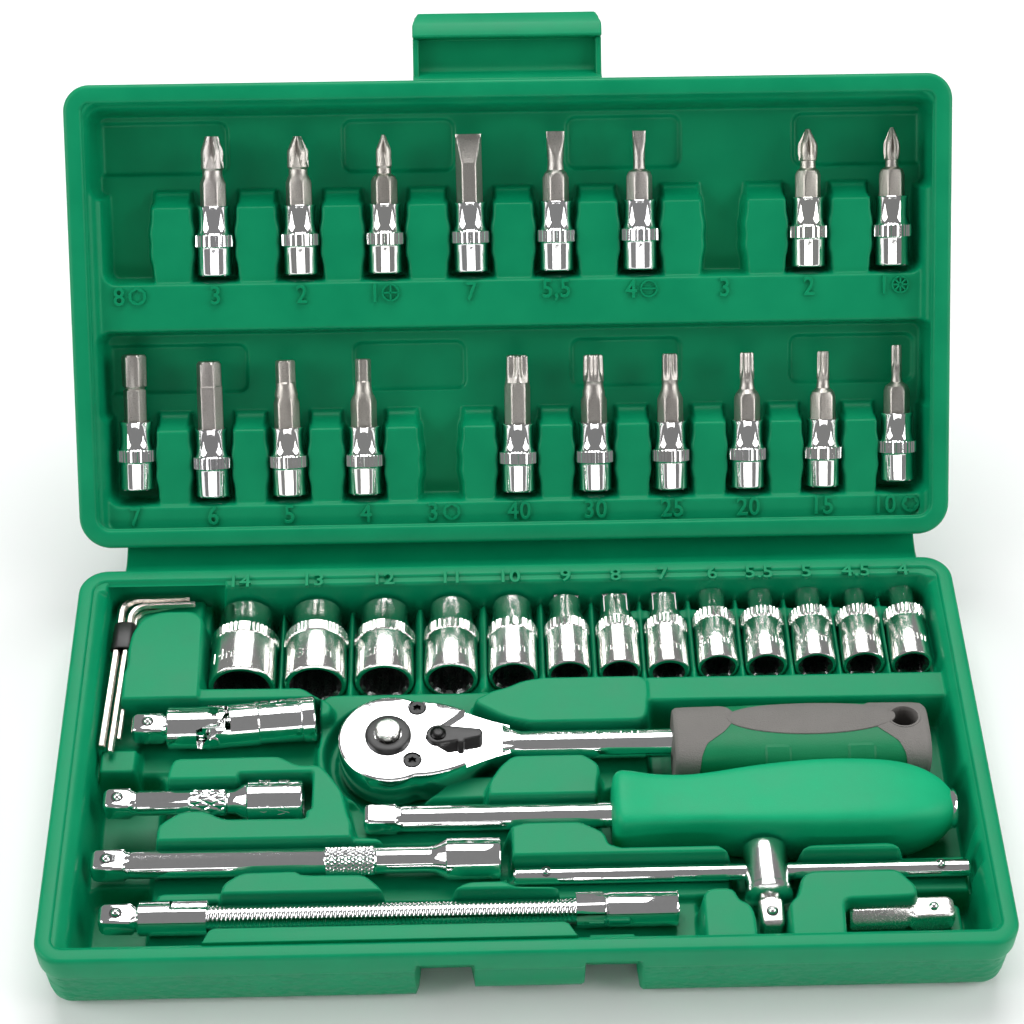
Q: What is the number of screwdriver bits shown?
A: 18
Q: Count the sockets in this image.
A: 13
